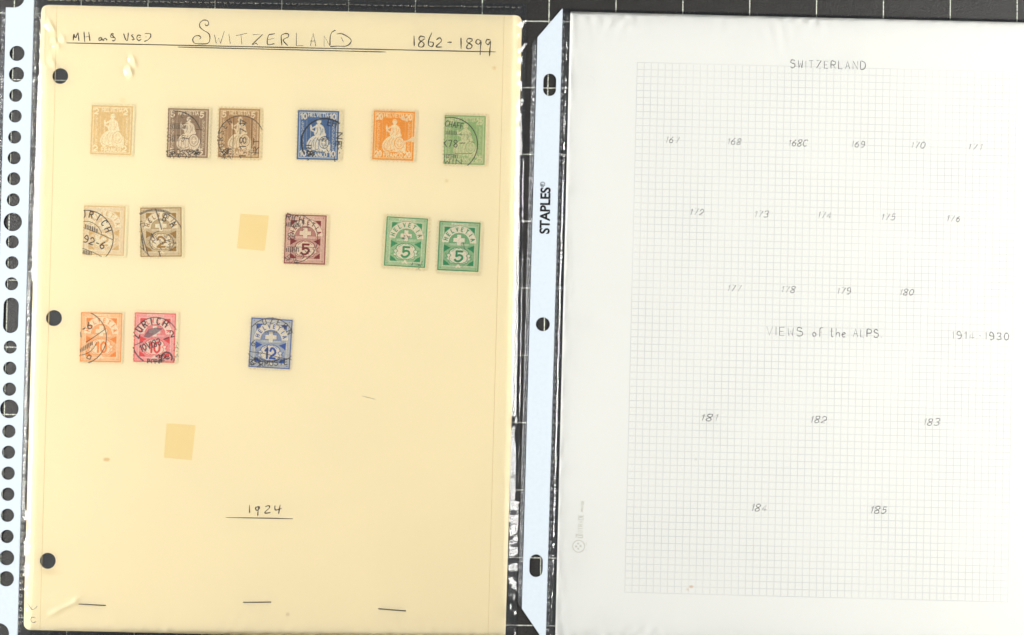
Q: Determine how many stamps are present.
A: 14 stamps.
